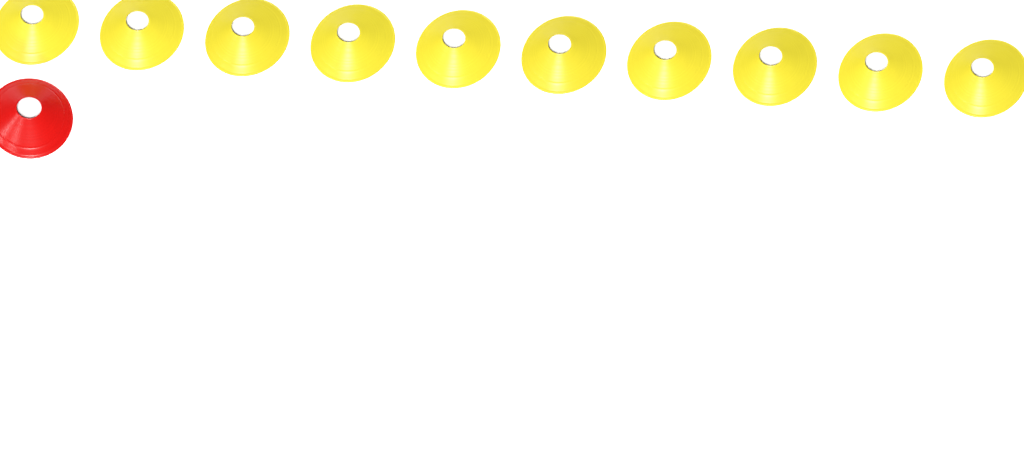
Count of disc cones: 11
